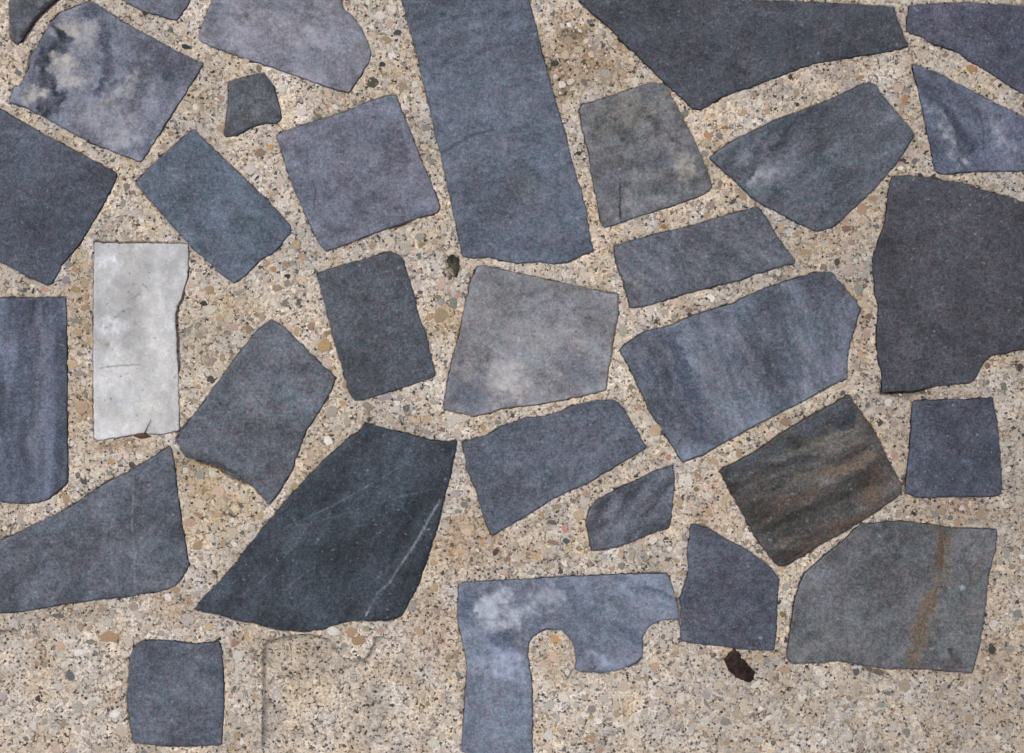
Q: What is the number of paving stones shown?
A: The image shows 32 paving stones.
